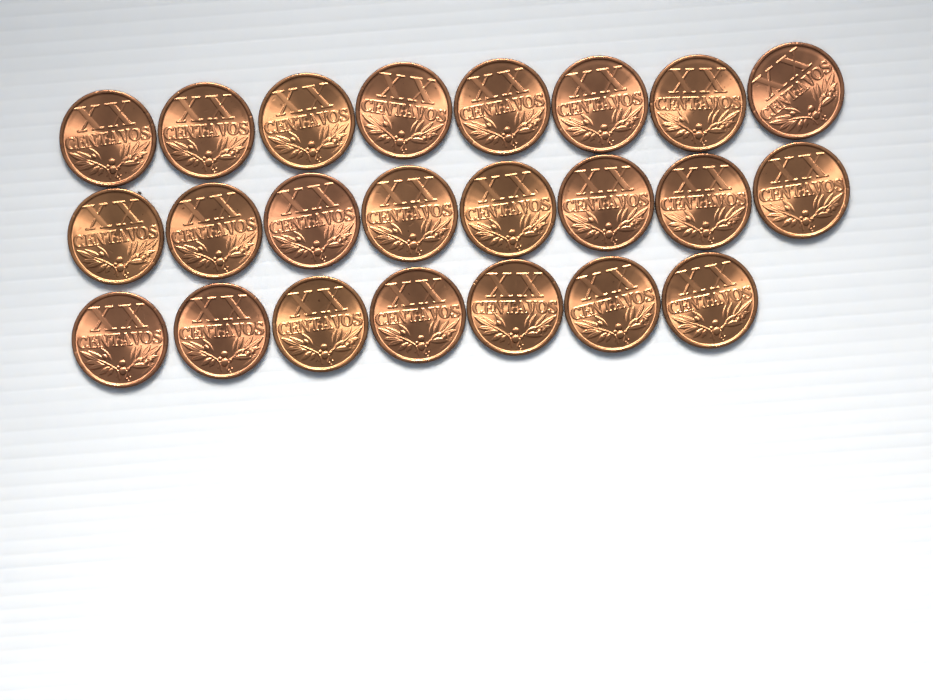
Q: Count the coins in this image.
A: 23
